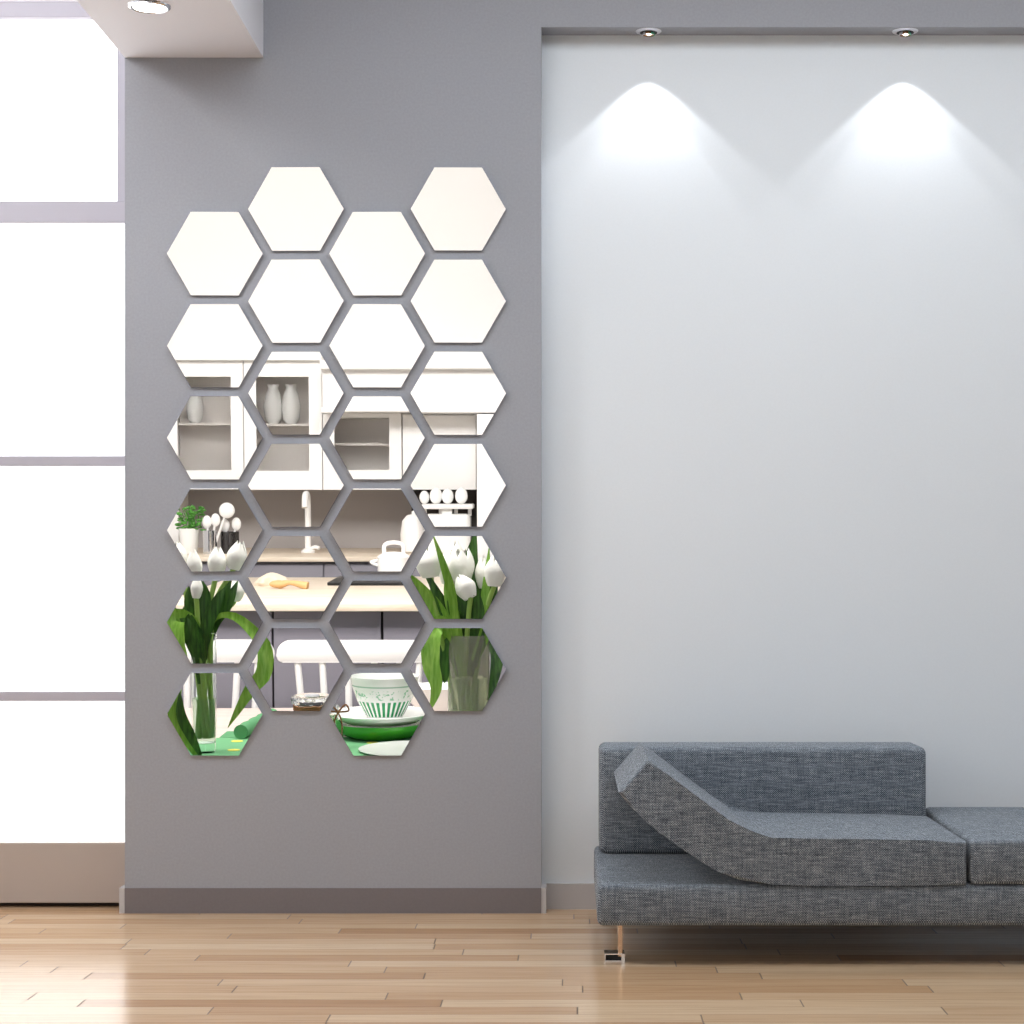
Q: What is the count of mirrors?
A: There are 24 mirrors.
